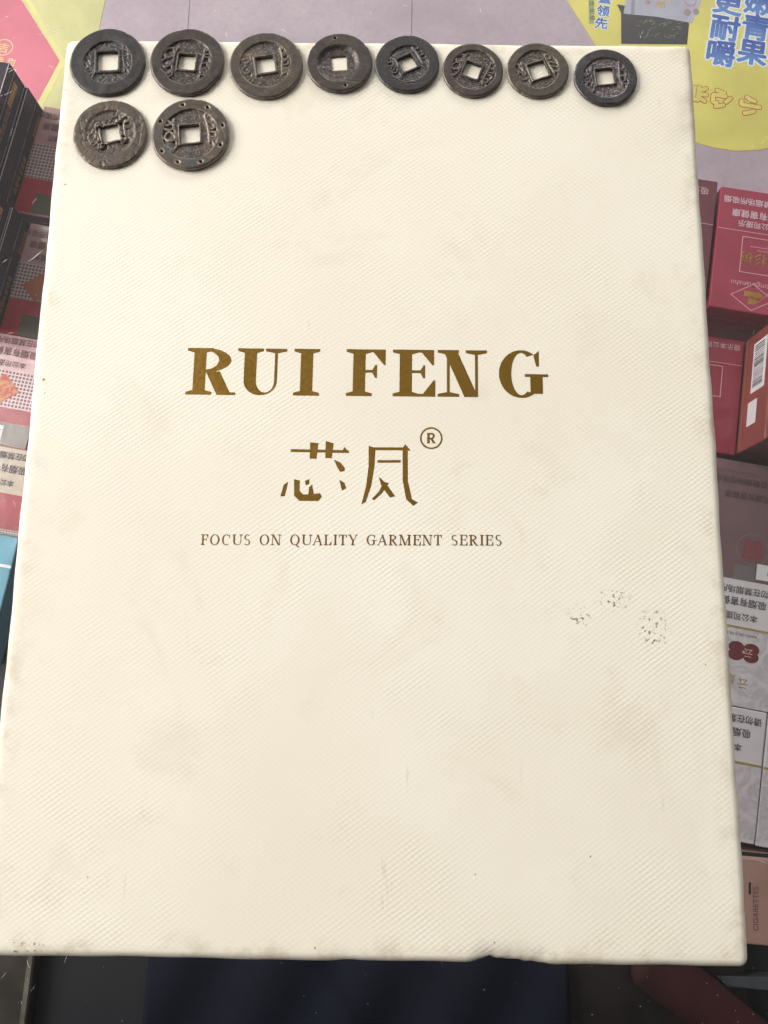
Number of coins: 10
